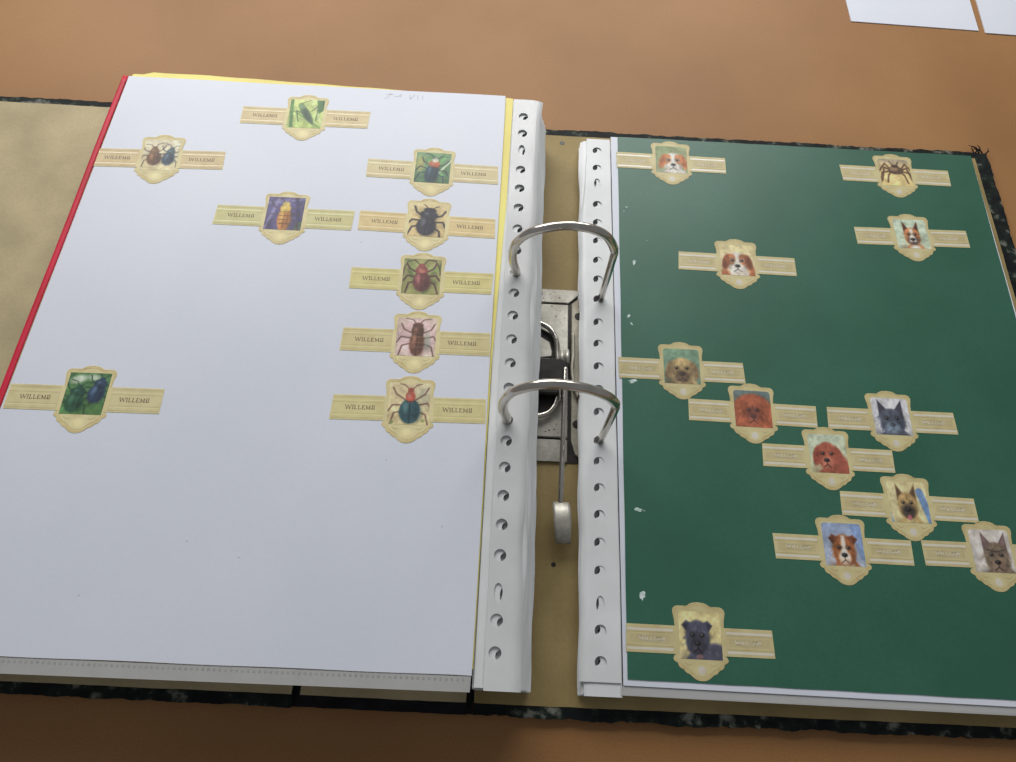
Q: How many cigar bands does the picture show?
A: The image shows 21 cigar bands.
